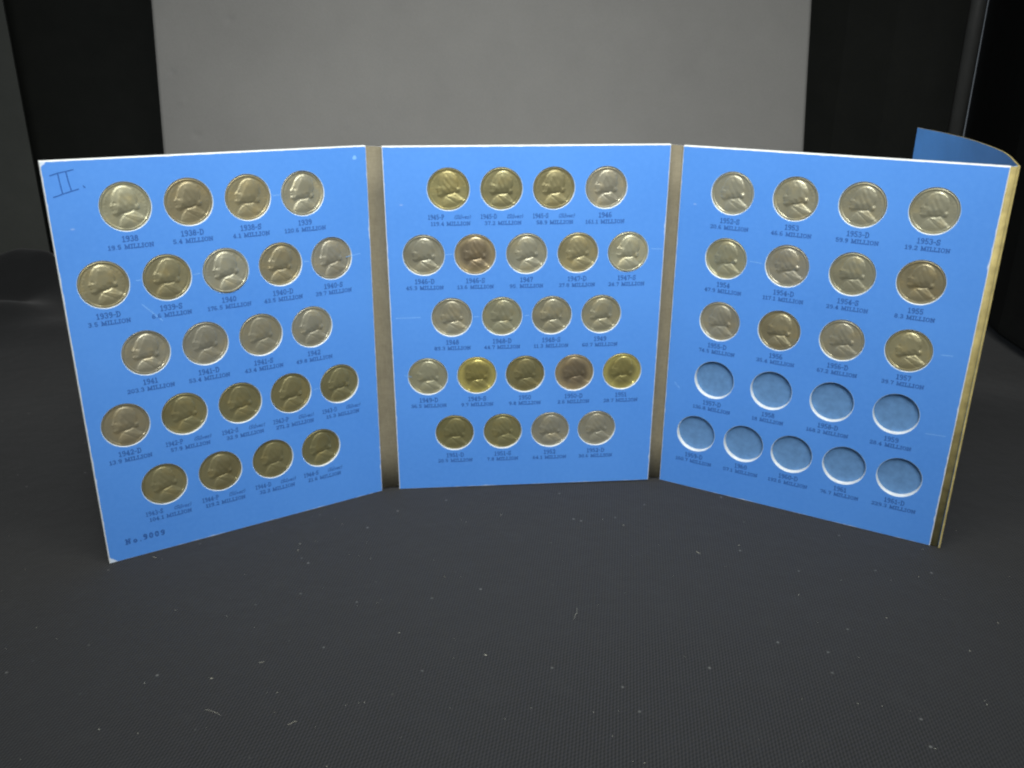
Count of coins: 56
